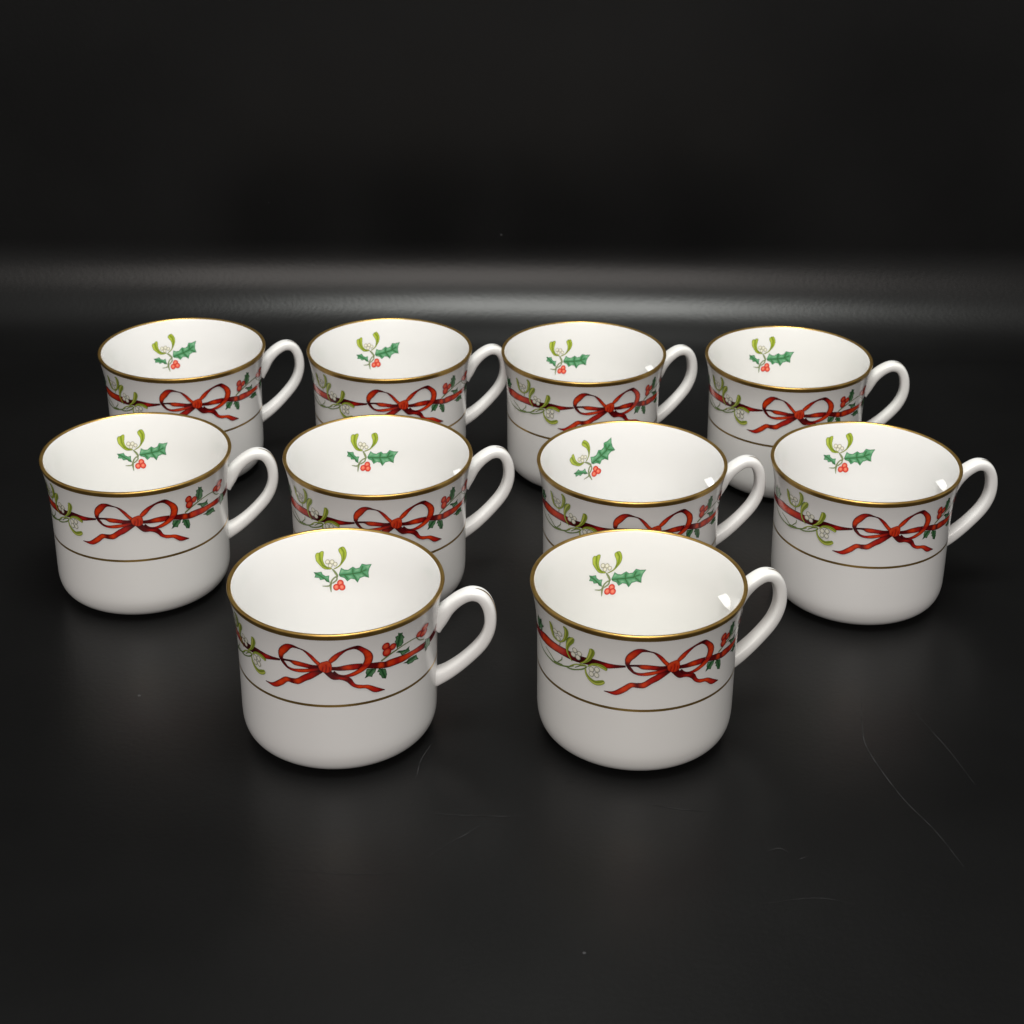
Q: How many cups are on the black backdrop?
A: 10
